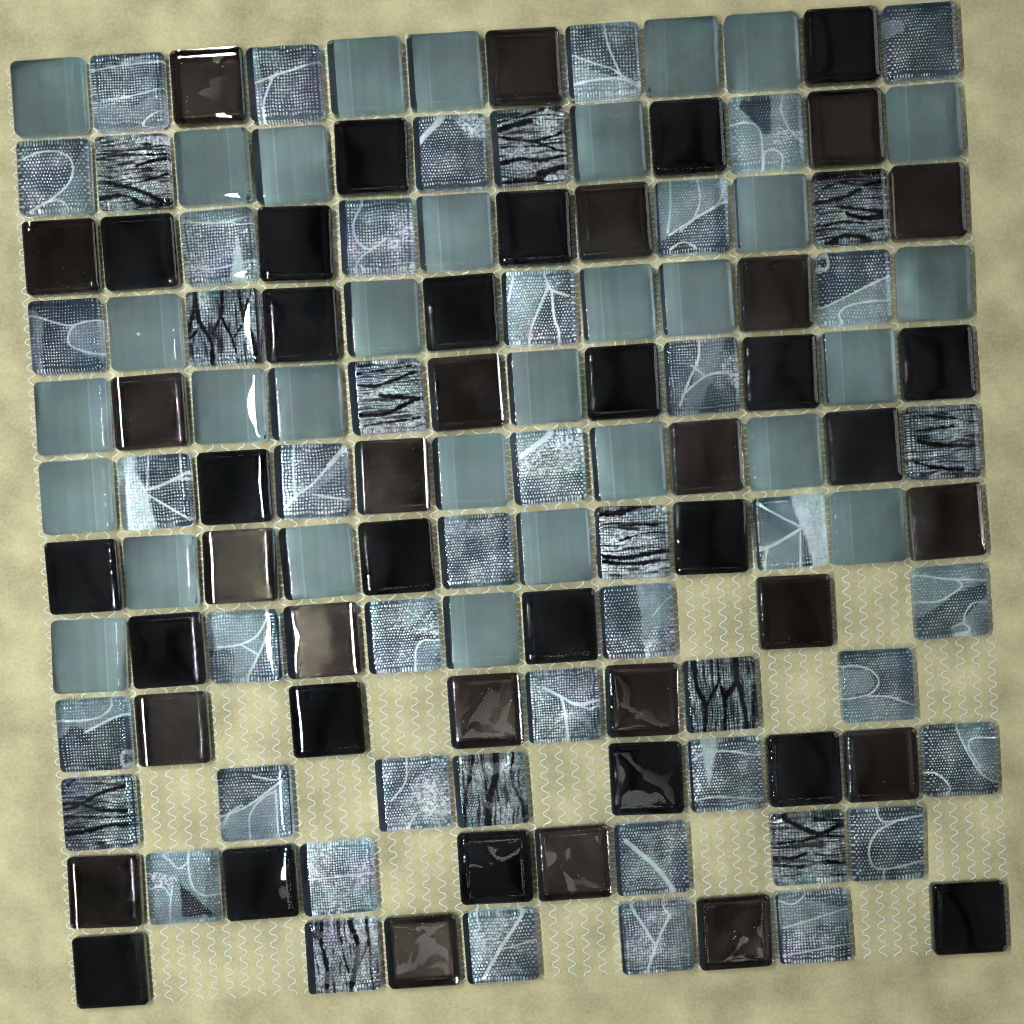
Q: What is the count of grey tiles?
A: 31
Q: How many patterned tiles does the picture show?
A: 49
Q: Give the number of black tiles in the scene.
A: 25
